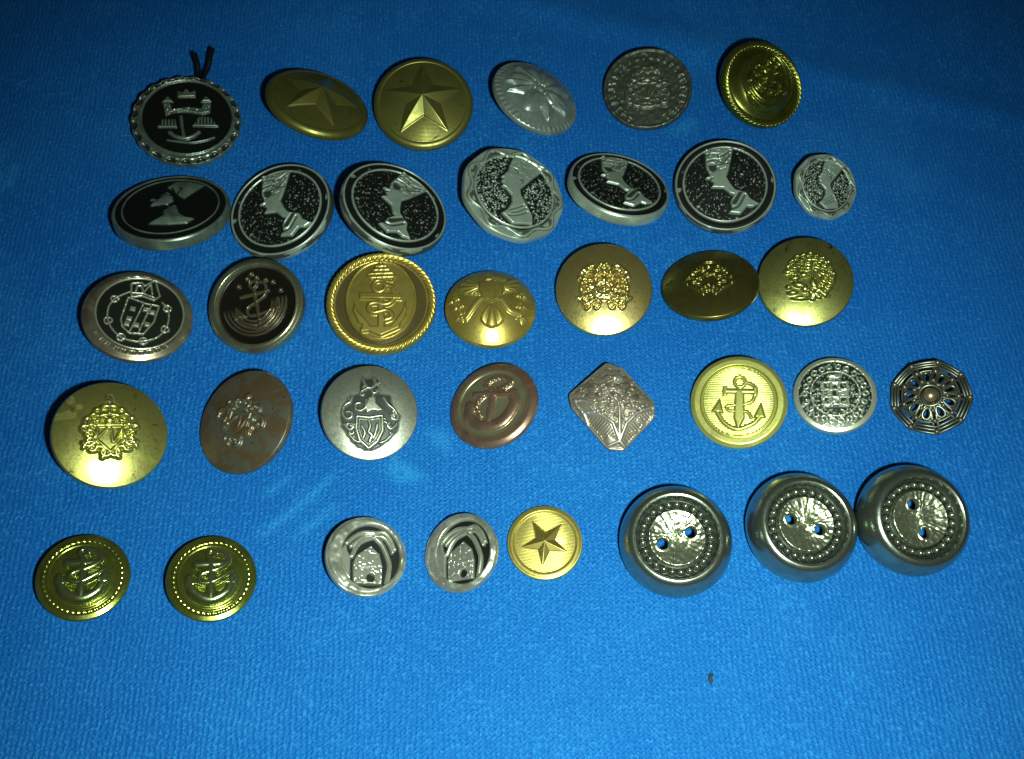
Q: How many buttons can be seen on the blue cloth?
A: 36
